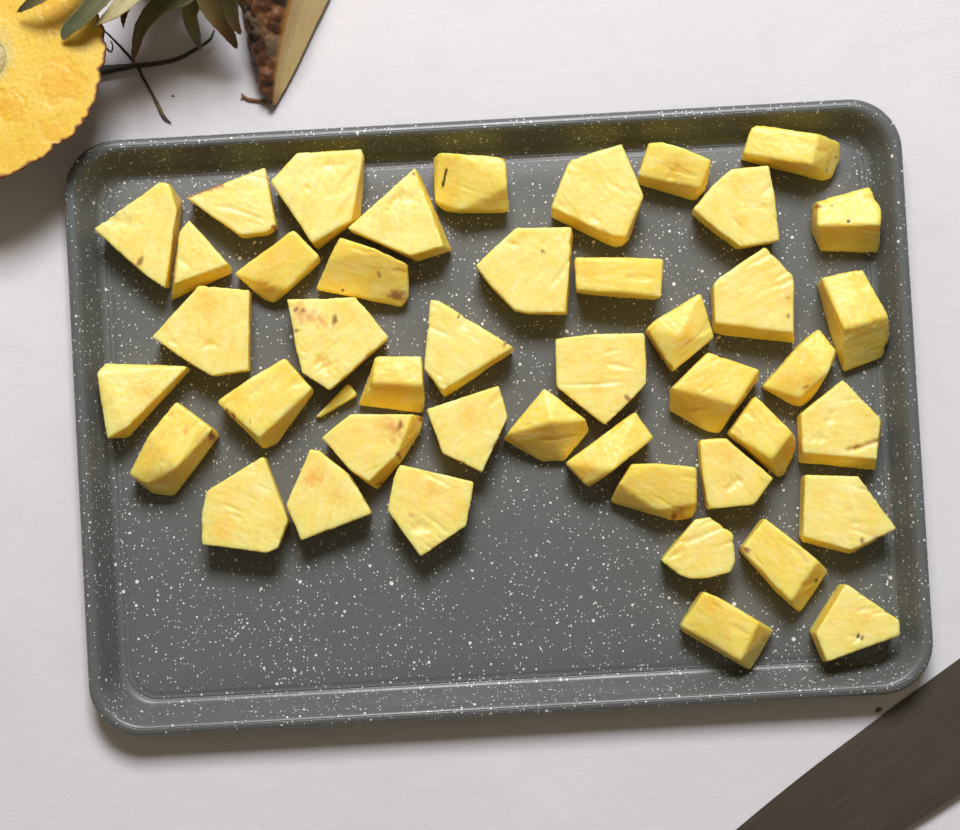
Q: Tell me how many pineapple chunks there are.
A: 45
